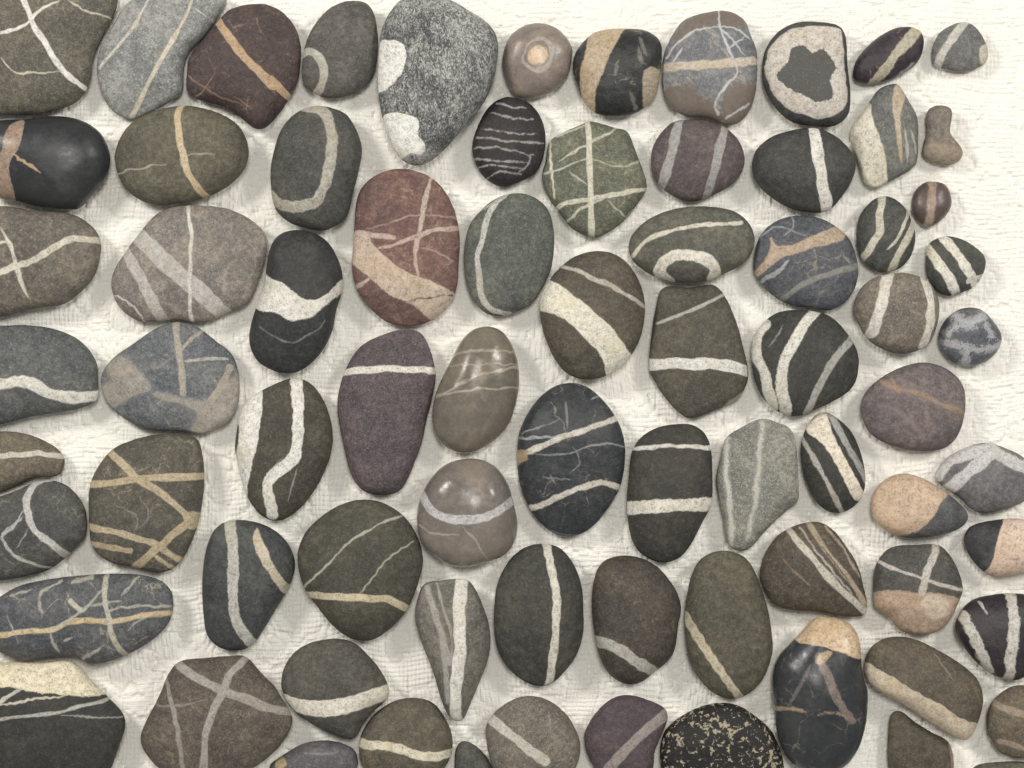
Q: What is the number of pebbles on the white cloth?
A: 76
